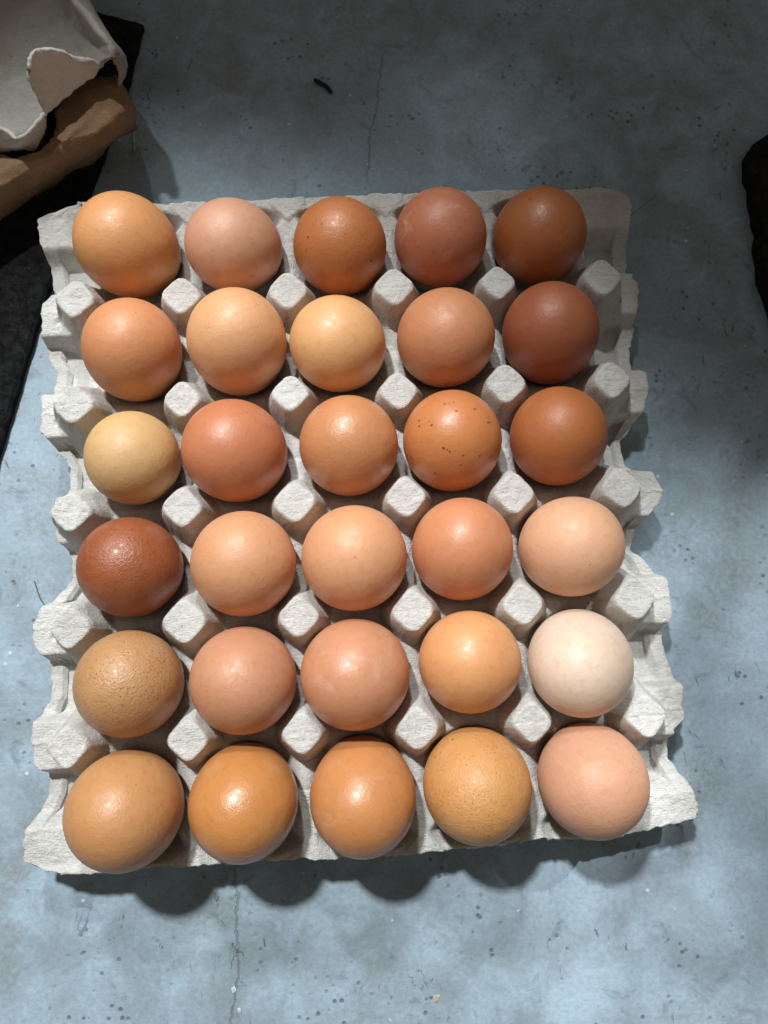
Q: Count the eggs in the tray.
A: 30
